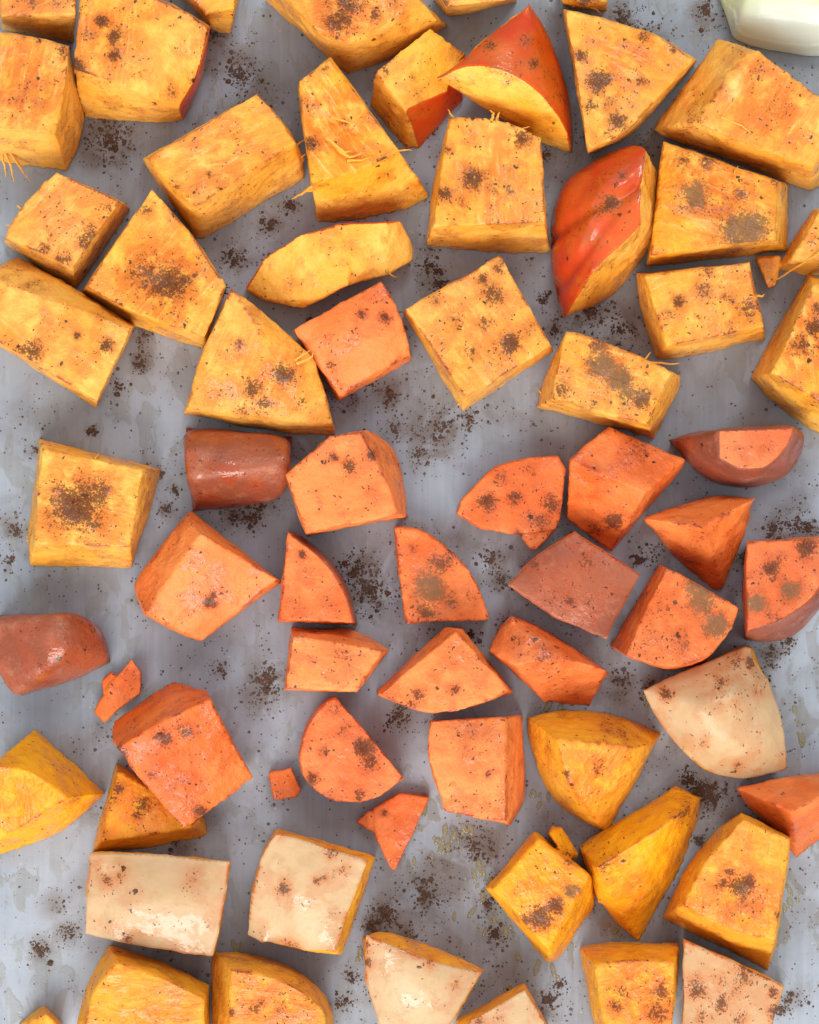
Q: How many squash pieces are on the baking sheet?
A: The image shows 43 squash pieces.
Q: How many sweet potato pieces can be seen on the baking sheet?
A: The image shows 24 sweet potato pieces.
